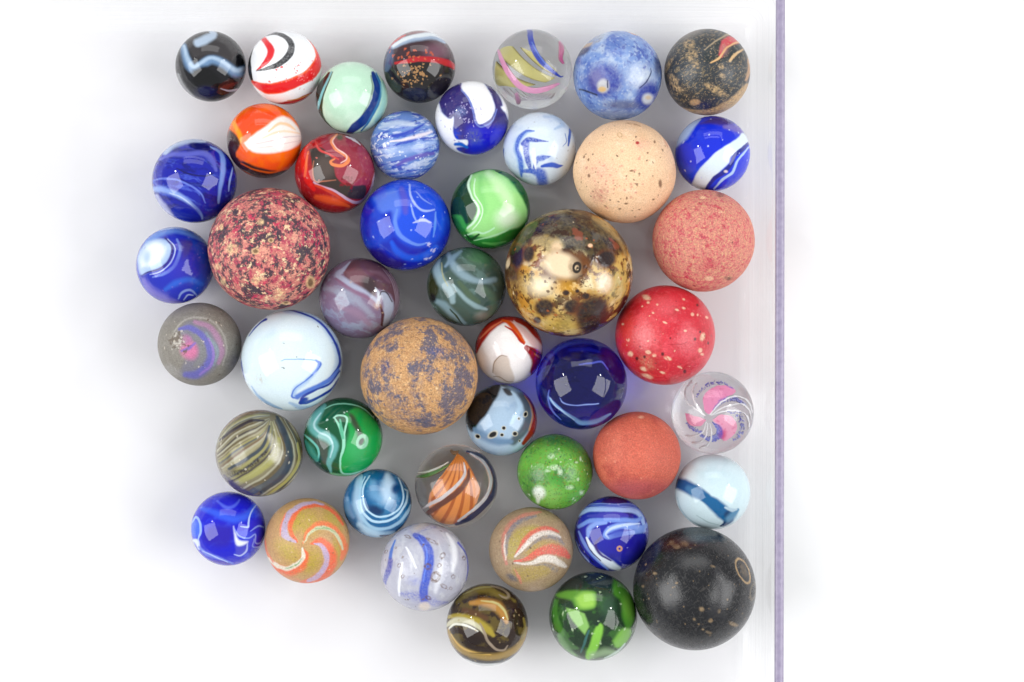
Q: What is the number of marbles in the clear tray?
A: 46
